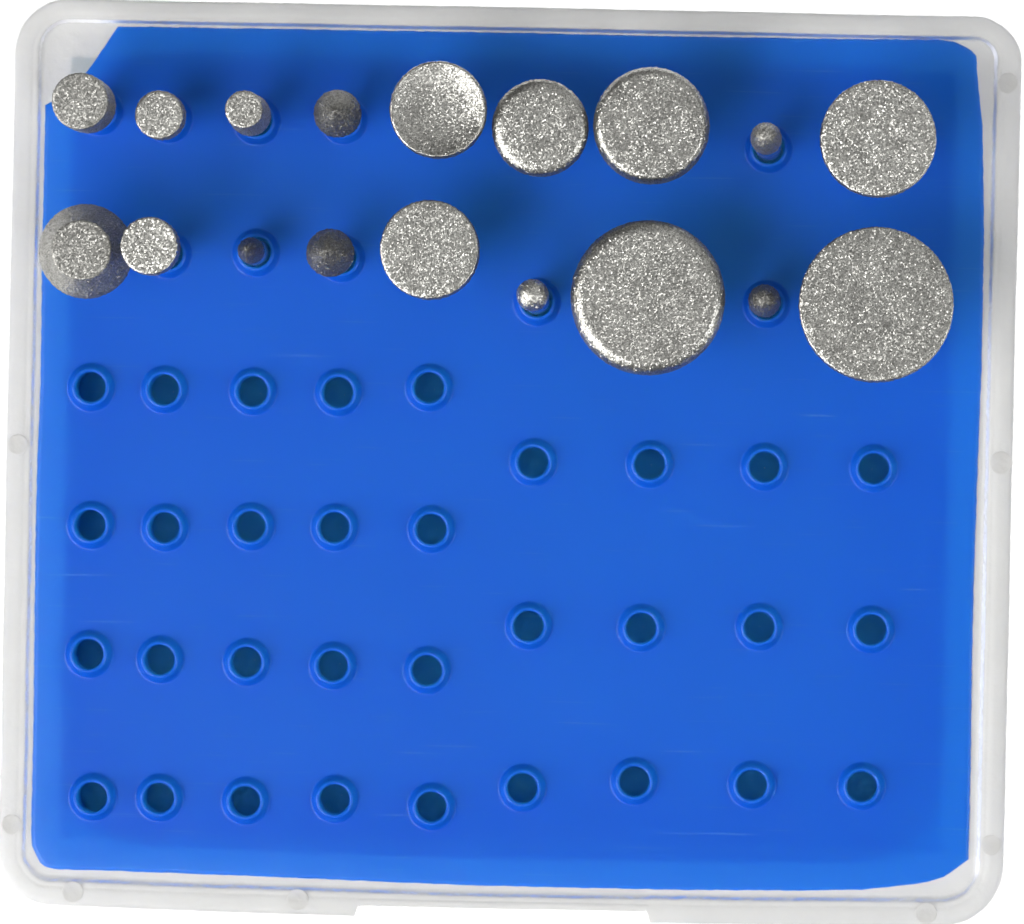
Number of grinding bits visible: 18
